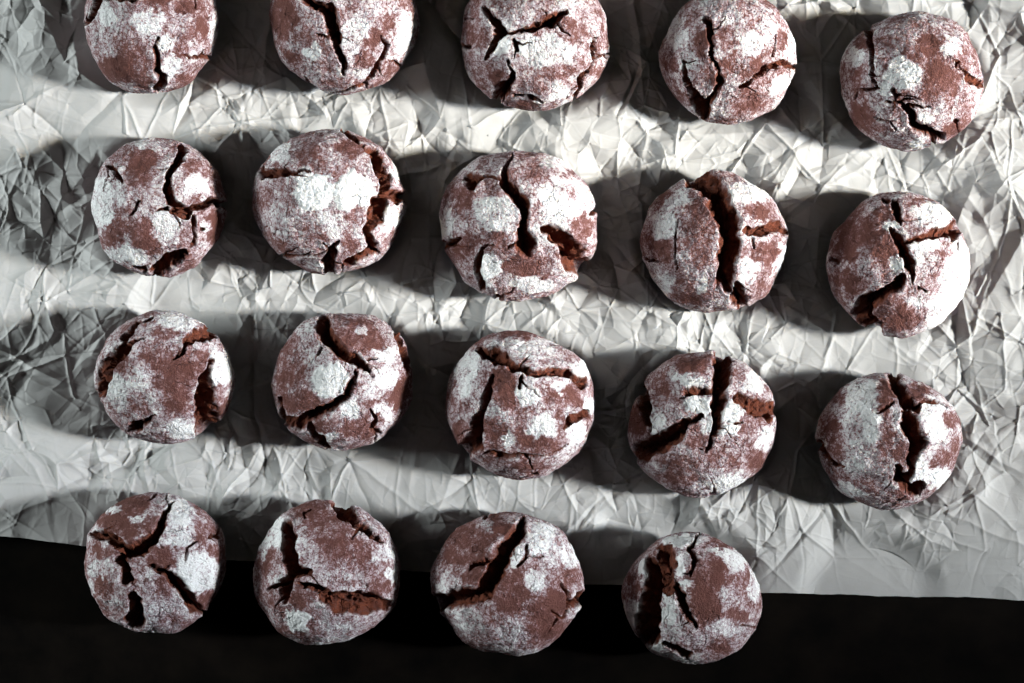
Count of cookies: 19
